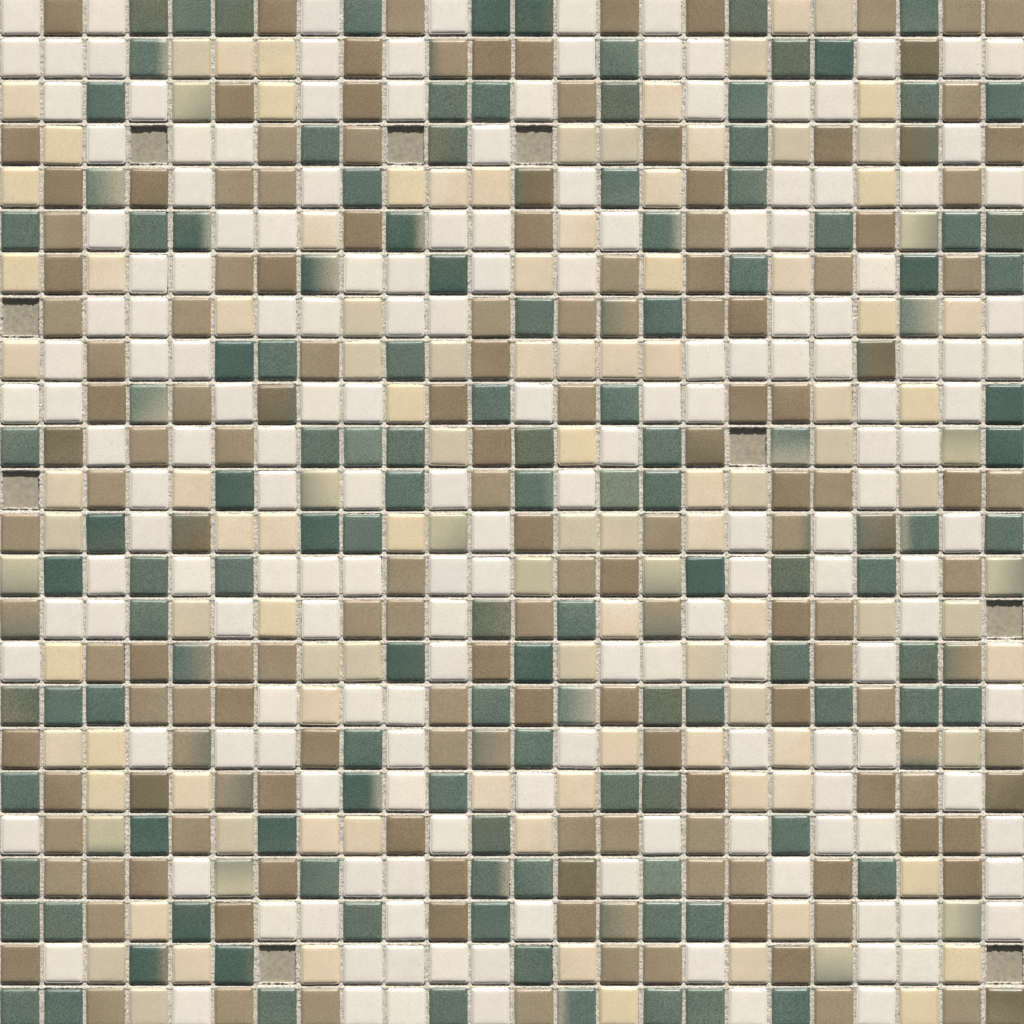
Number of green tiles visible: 126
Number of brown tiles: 156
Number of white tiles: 172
